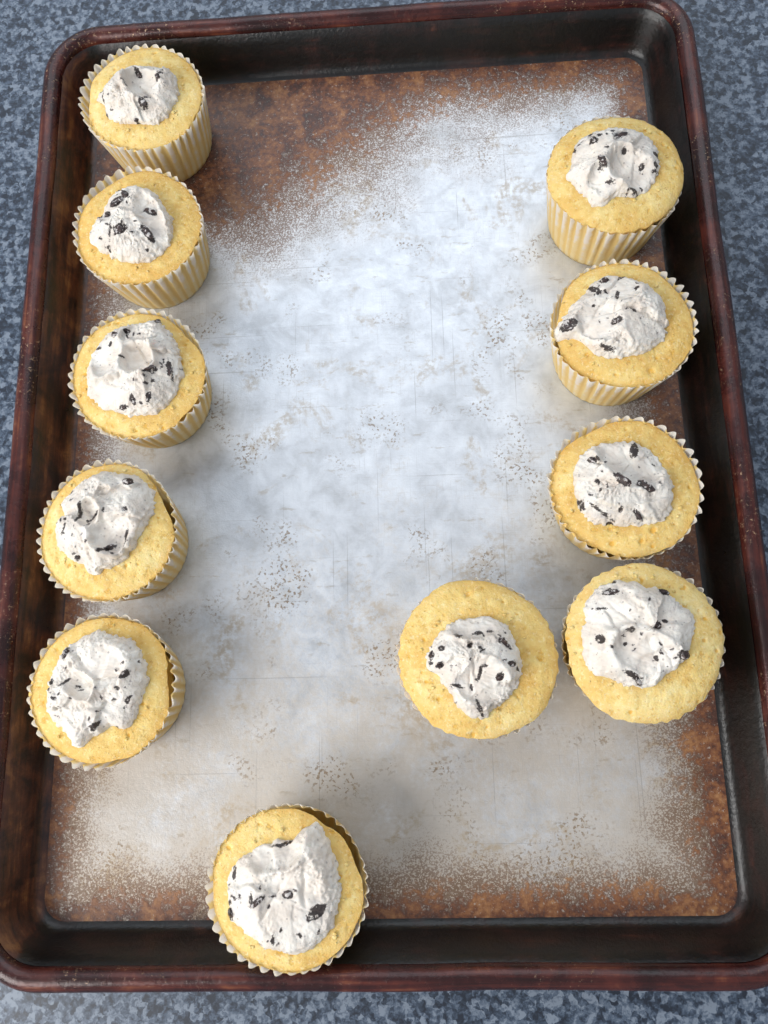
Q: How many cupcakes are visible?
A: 11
